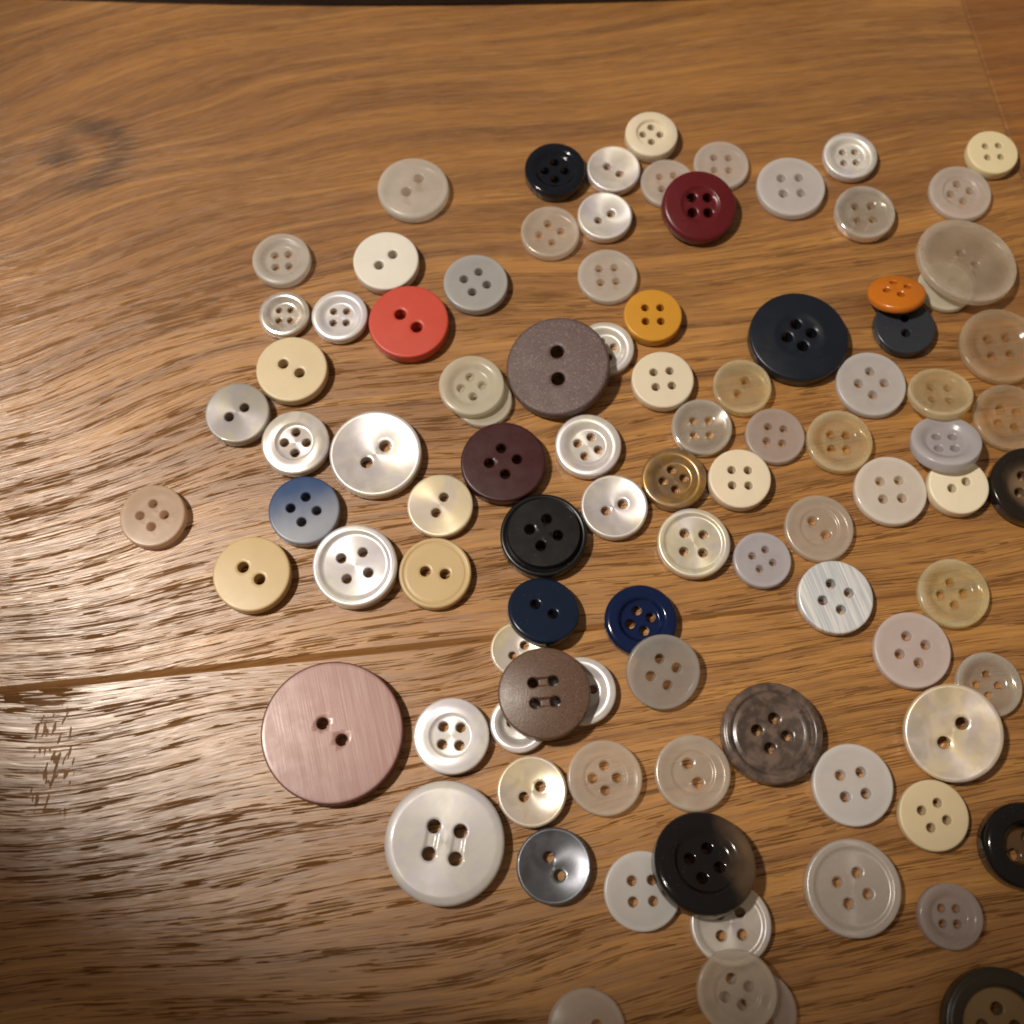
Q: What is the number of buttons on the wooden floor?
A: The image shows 95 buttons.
